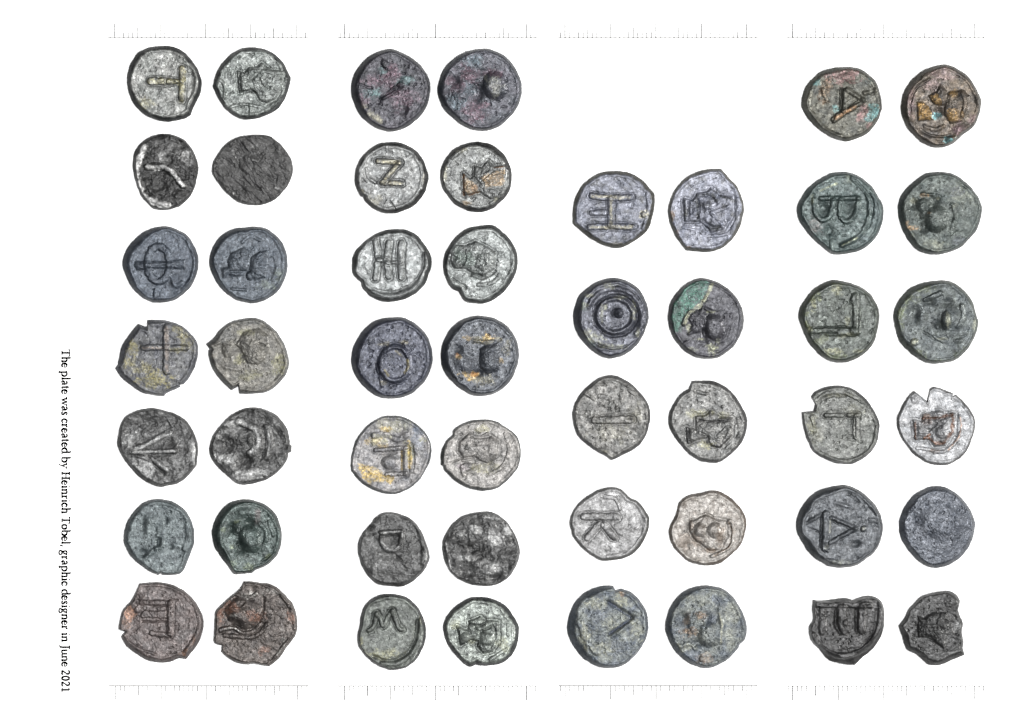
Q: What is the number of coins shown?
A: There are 50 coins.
